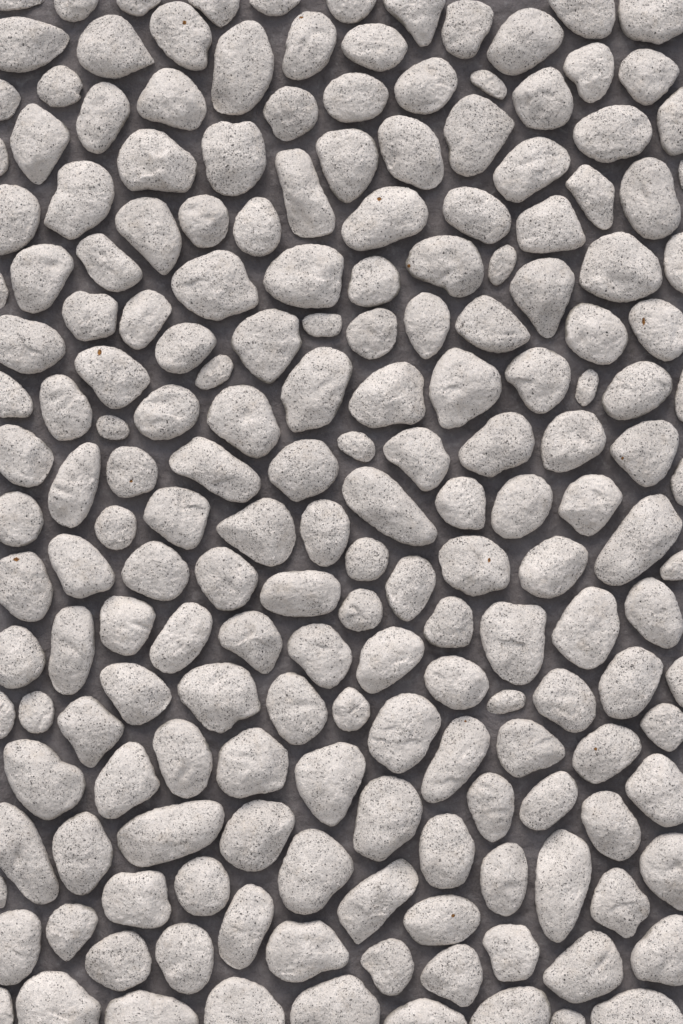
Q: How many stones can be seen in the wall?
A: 191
